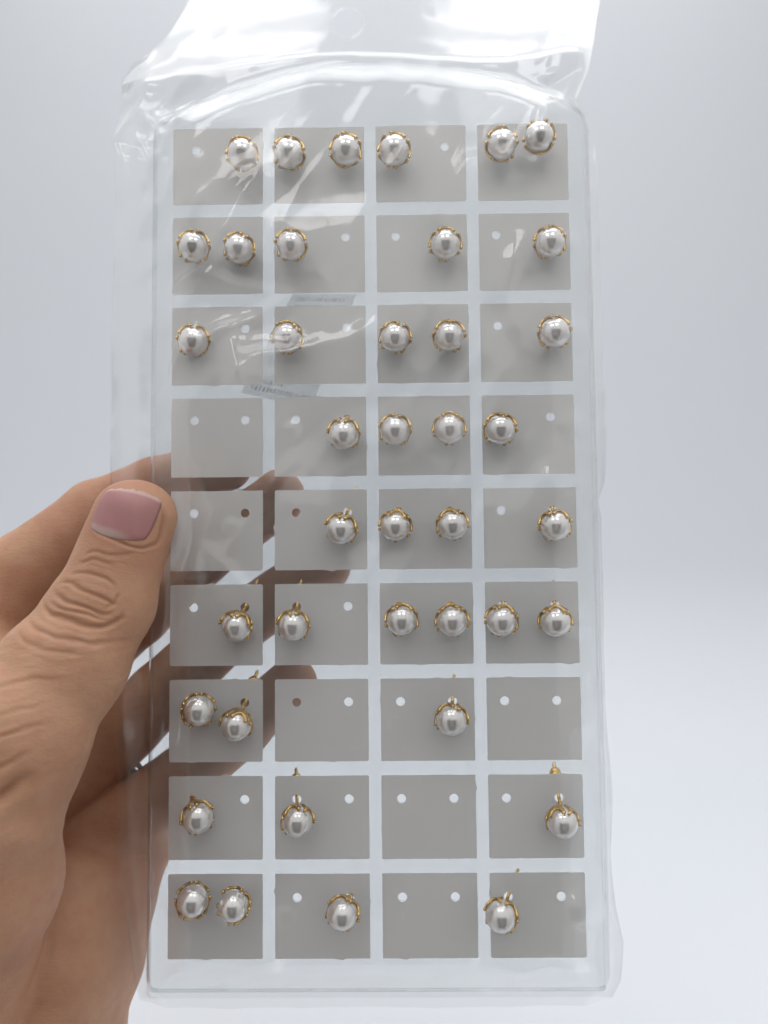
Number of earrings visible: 40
